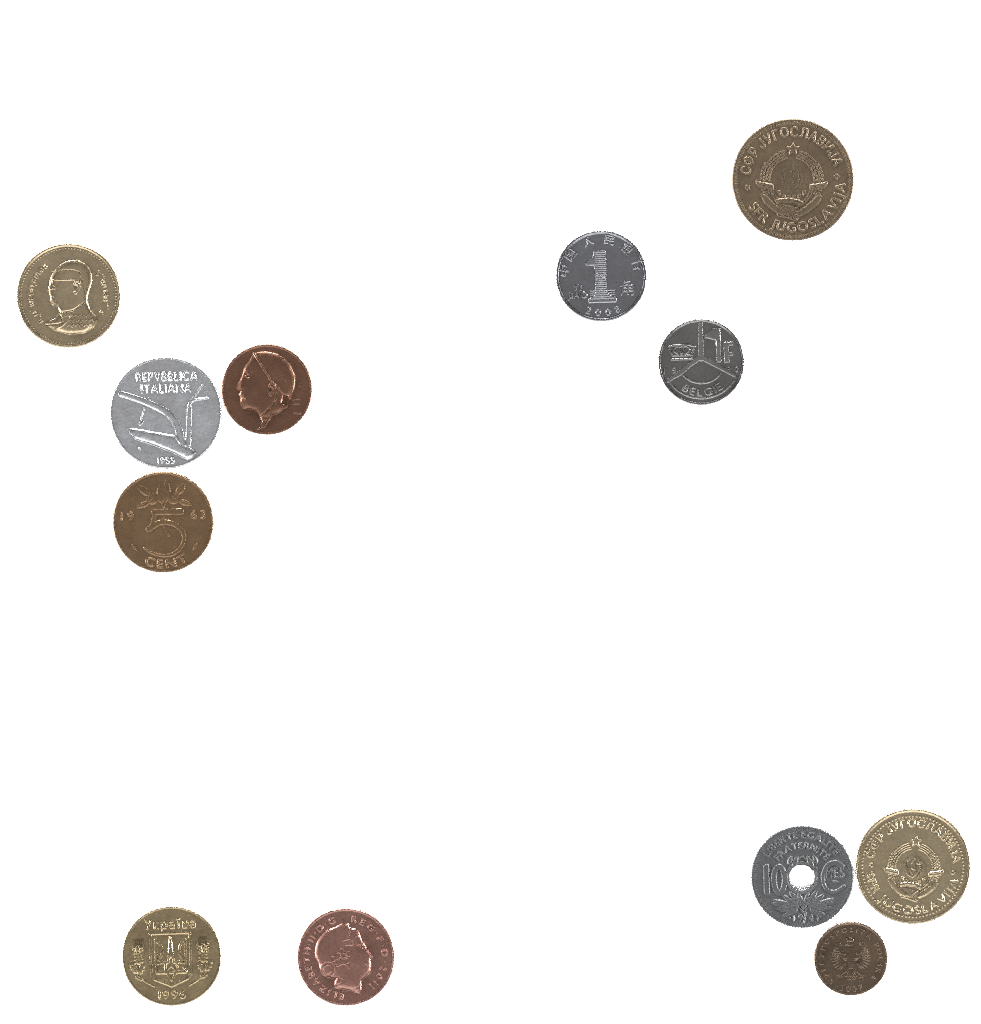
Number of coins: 12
